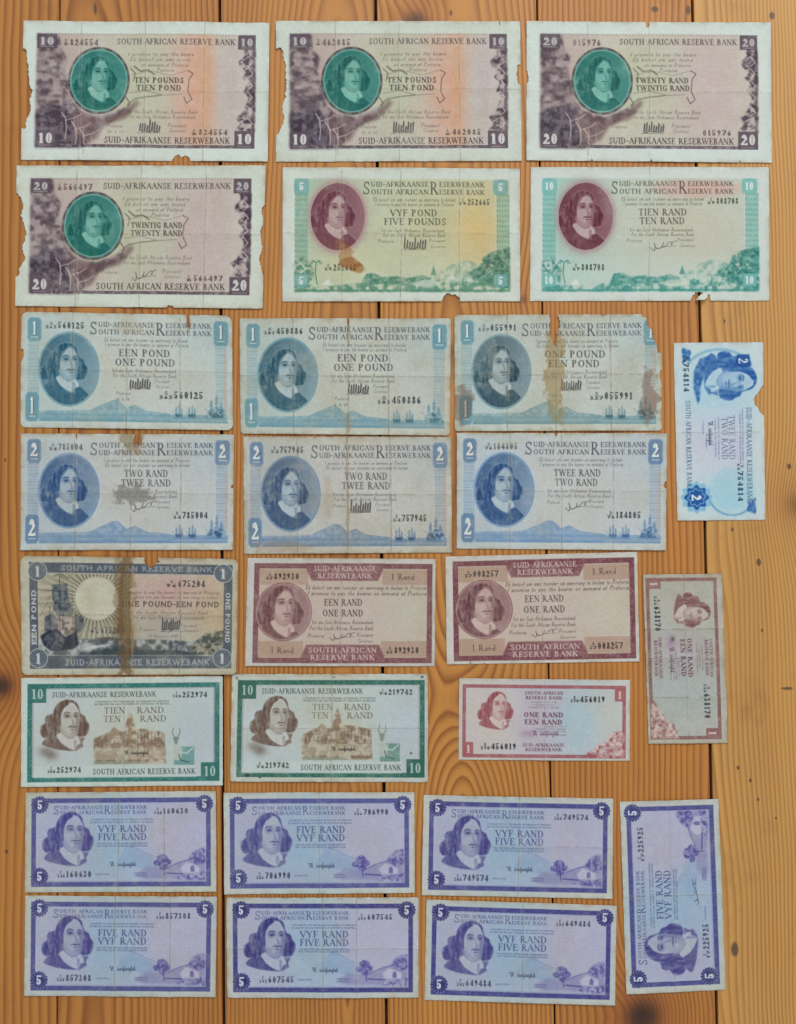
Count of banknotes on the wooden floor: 27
